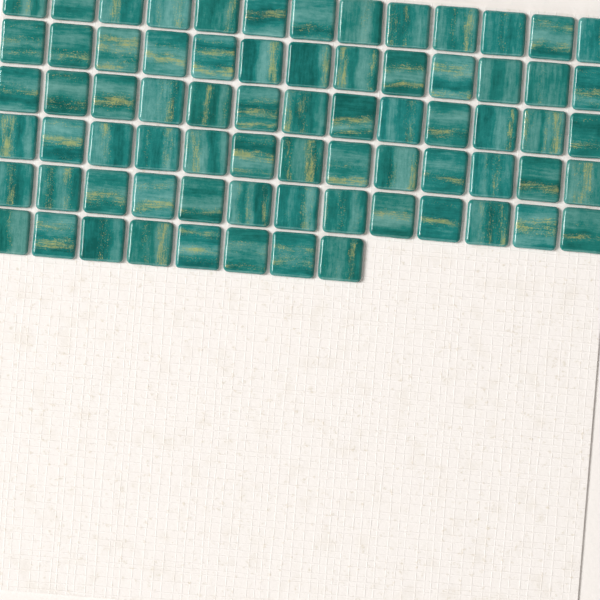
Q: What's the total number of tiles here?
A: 73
